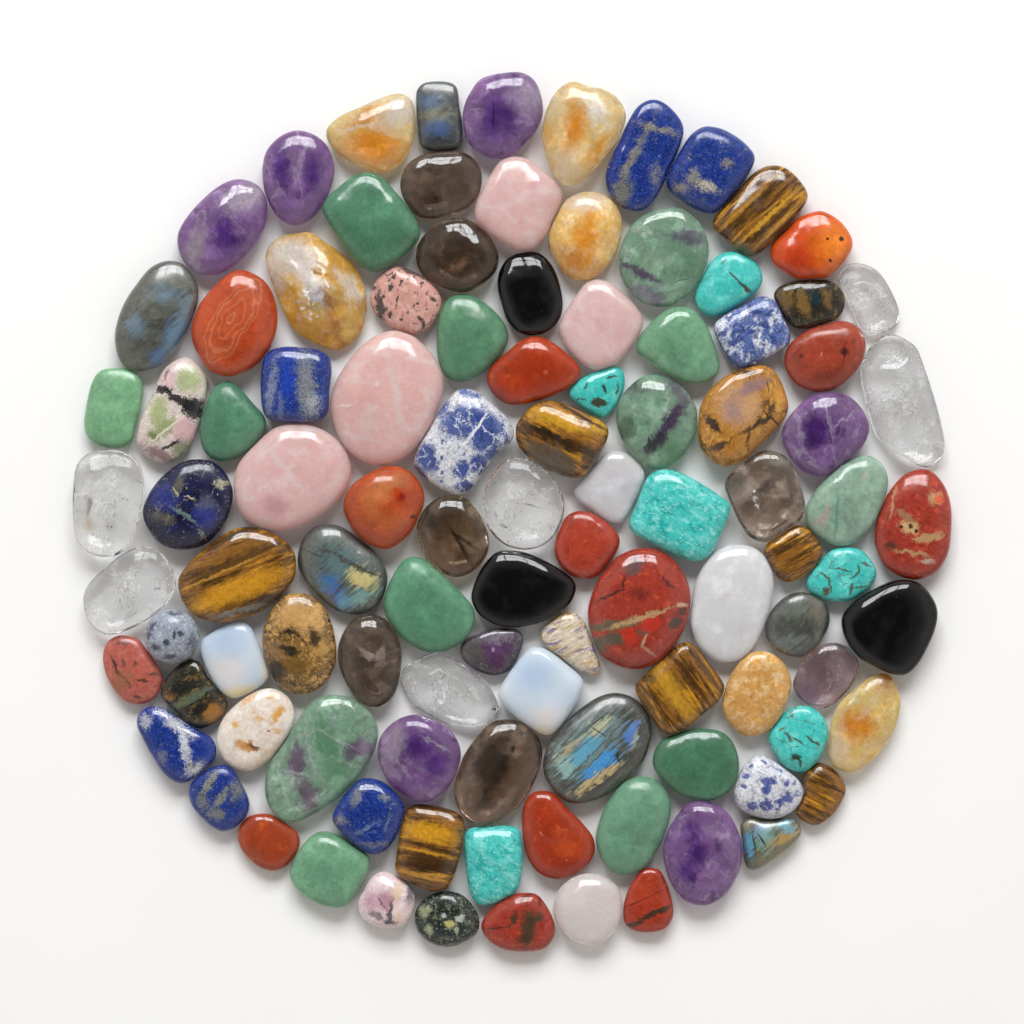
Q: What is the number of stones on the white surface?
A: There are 104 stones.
